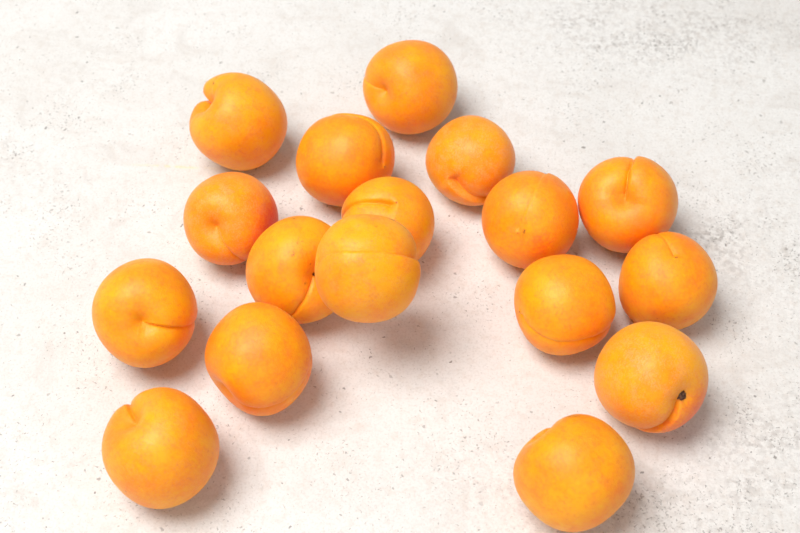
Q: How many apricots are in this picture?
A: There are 17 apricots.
